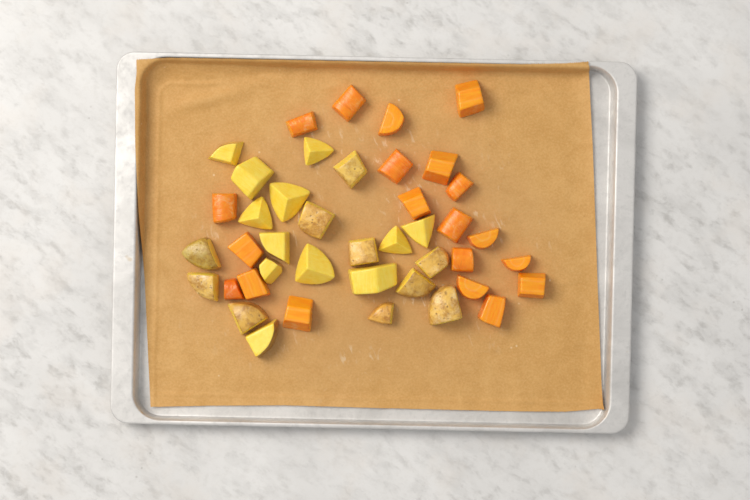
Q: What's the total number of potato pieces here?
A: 22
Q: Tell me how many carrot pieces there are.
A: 20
